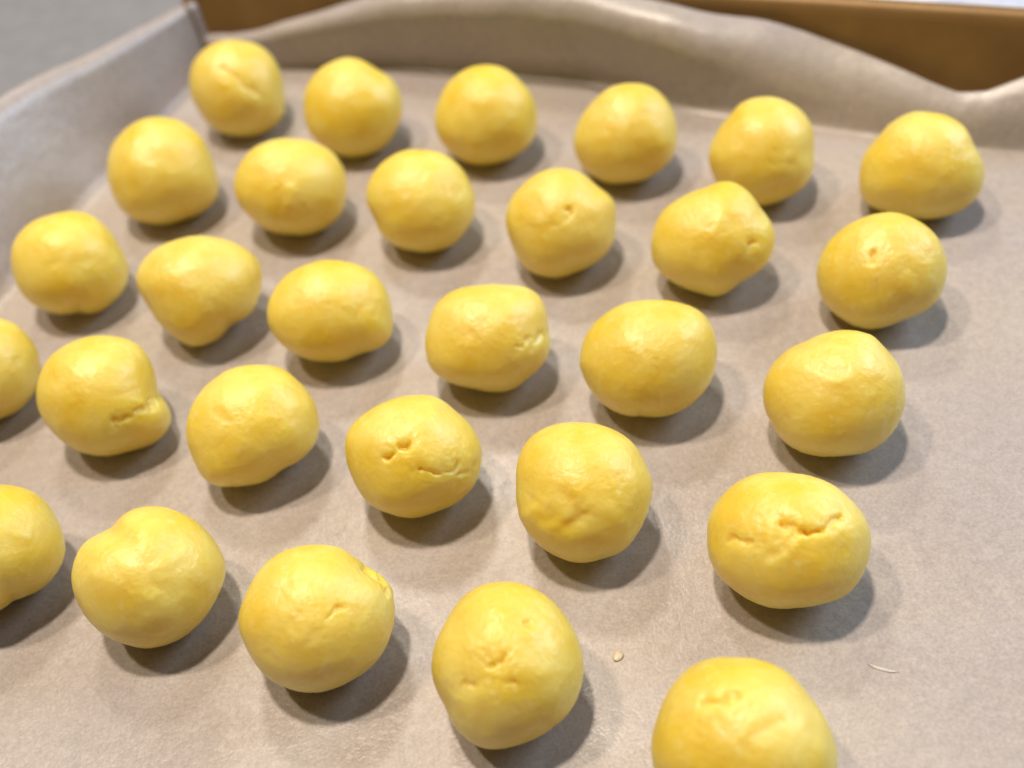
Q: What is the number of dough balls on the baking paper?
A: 29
